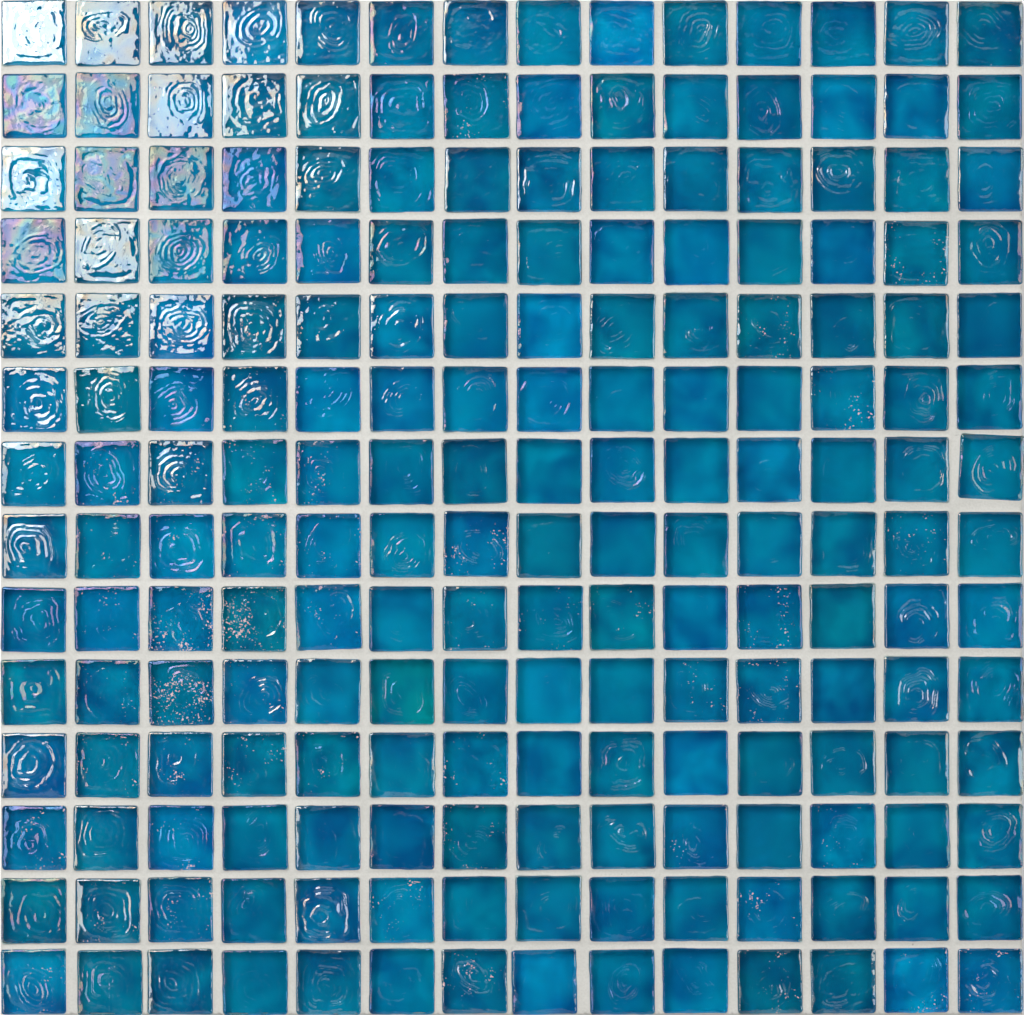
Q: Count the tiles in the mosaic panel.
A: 196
